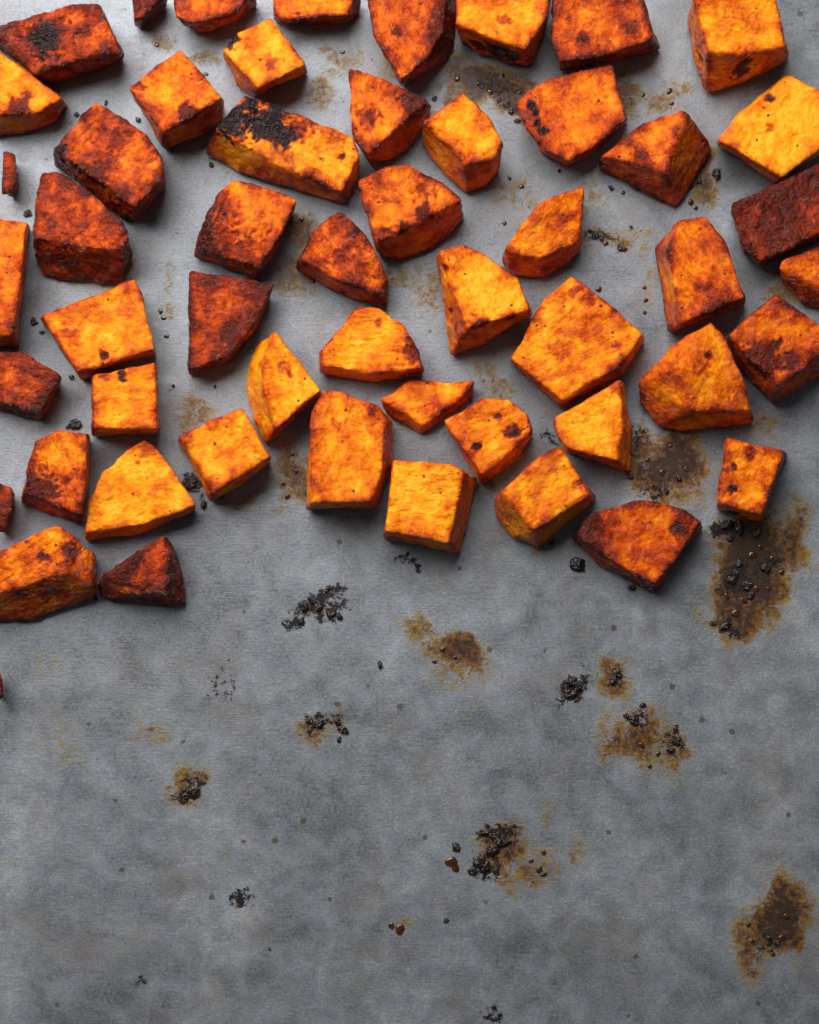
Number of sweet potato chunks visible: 53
